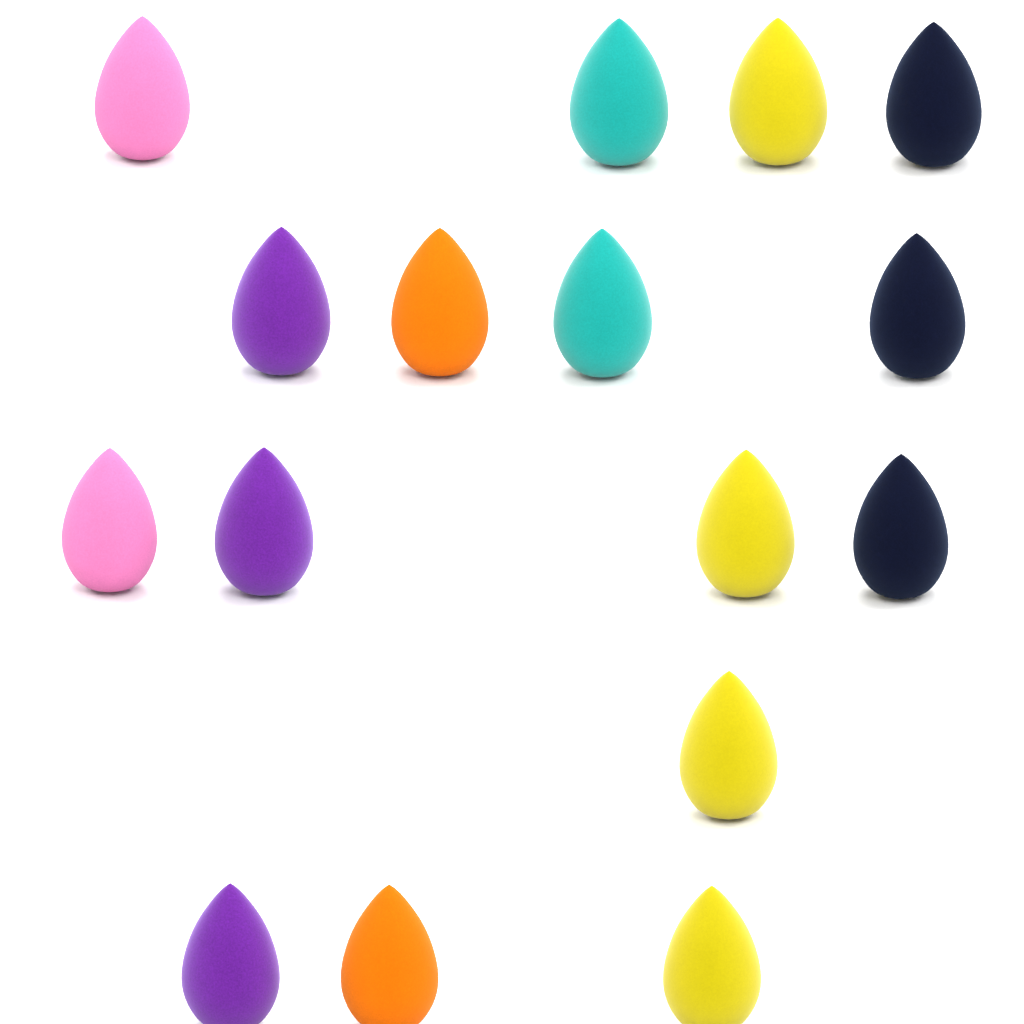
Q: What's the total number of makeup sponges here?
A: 16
